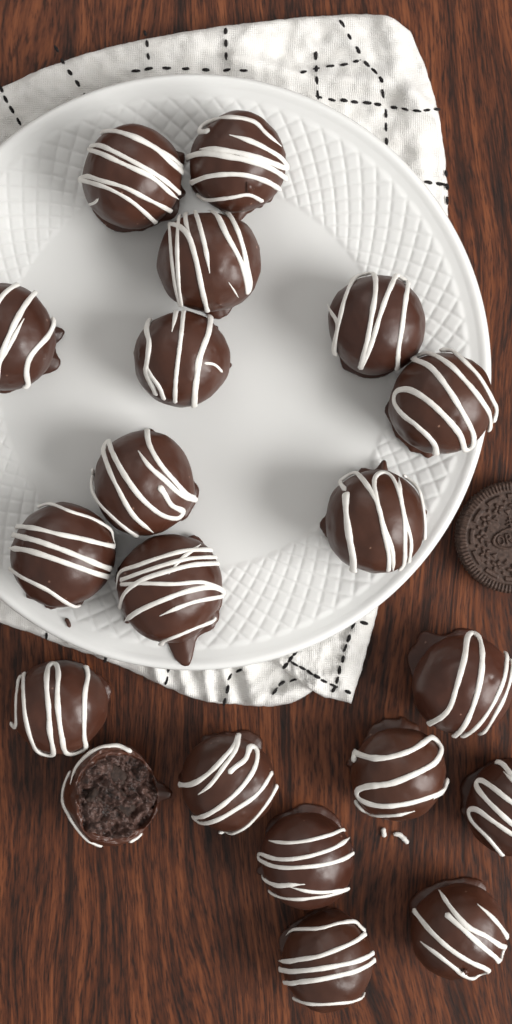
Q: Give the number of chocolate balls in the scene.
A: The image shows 20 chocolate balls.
